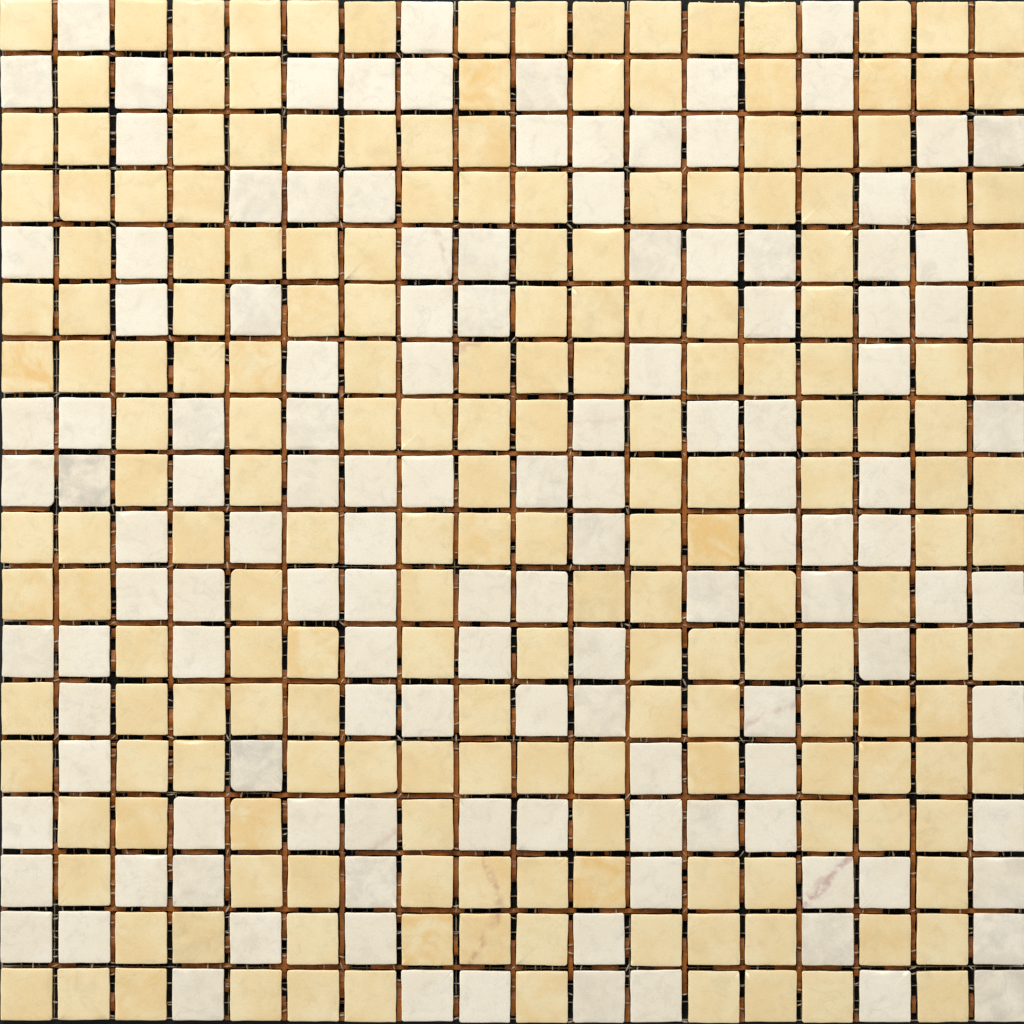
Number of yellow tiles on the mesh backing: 196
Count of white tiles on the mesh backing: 128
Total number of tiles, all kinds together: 324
